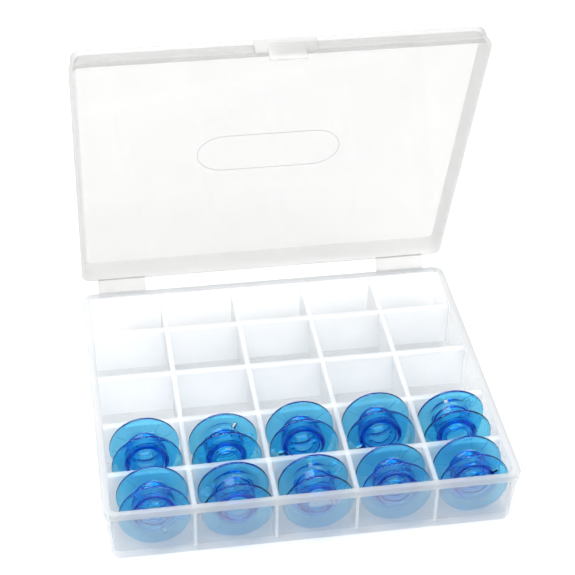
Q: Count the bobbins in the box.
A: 10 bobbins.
